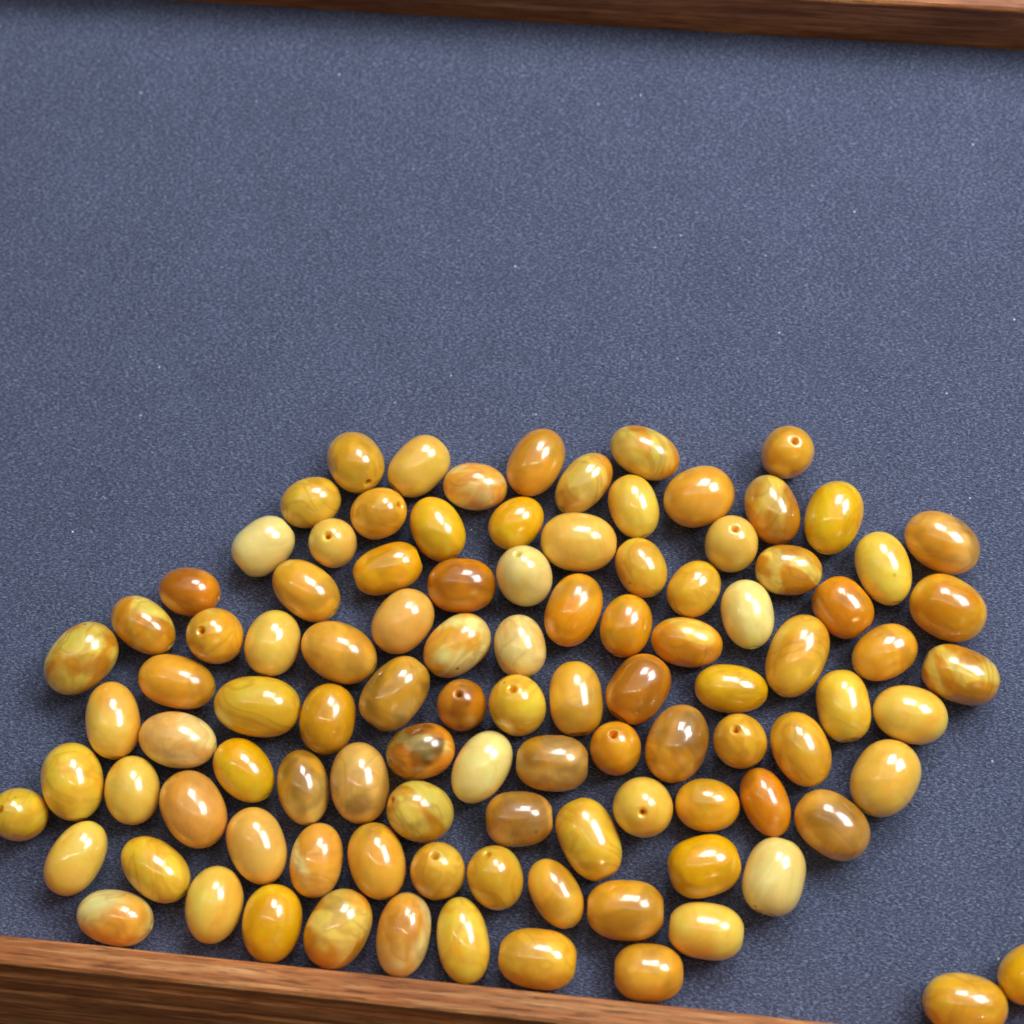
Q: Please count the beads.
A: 103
